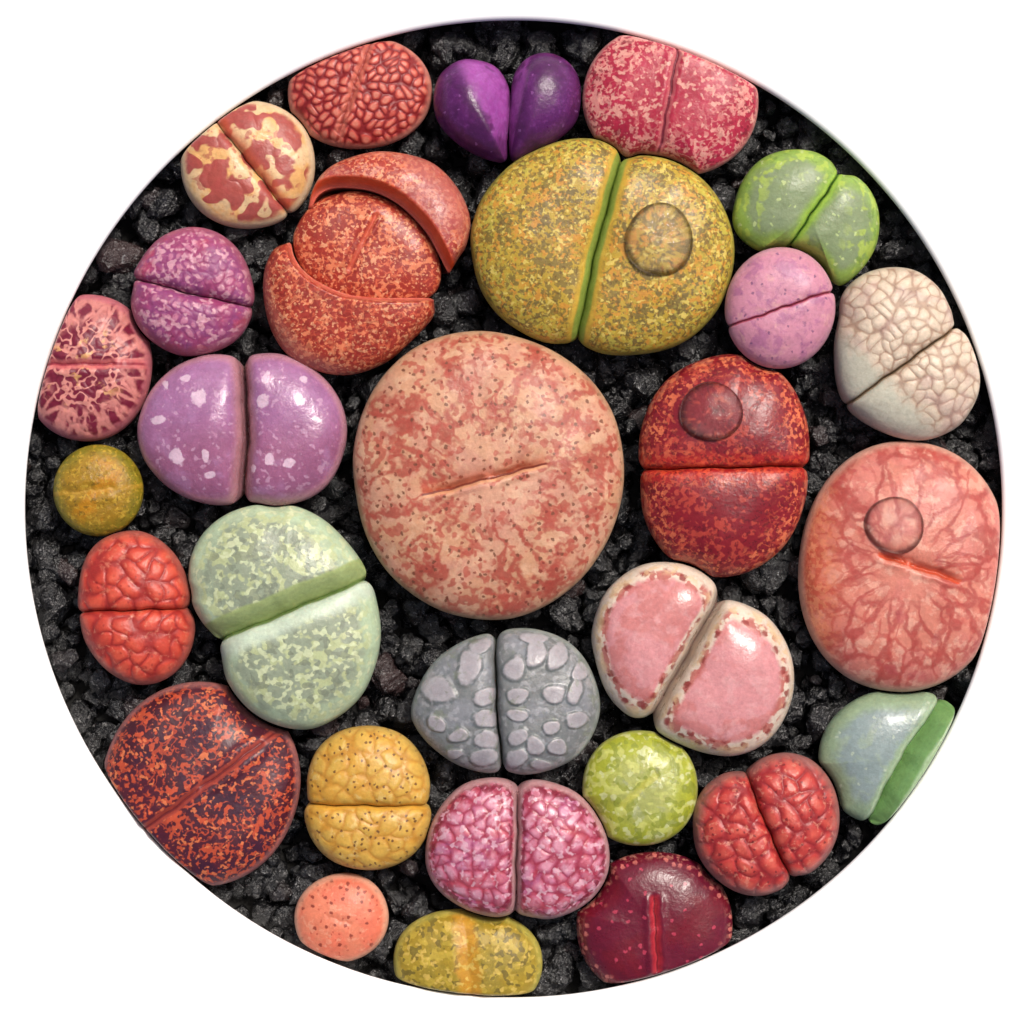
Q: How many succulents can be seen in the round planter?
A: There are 29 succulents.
